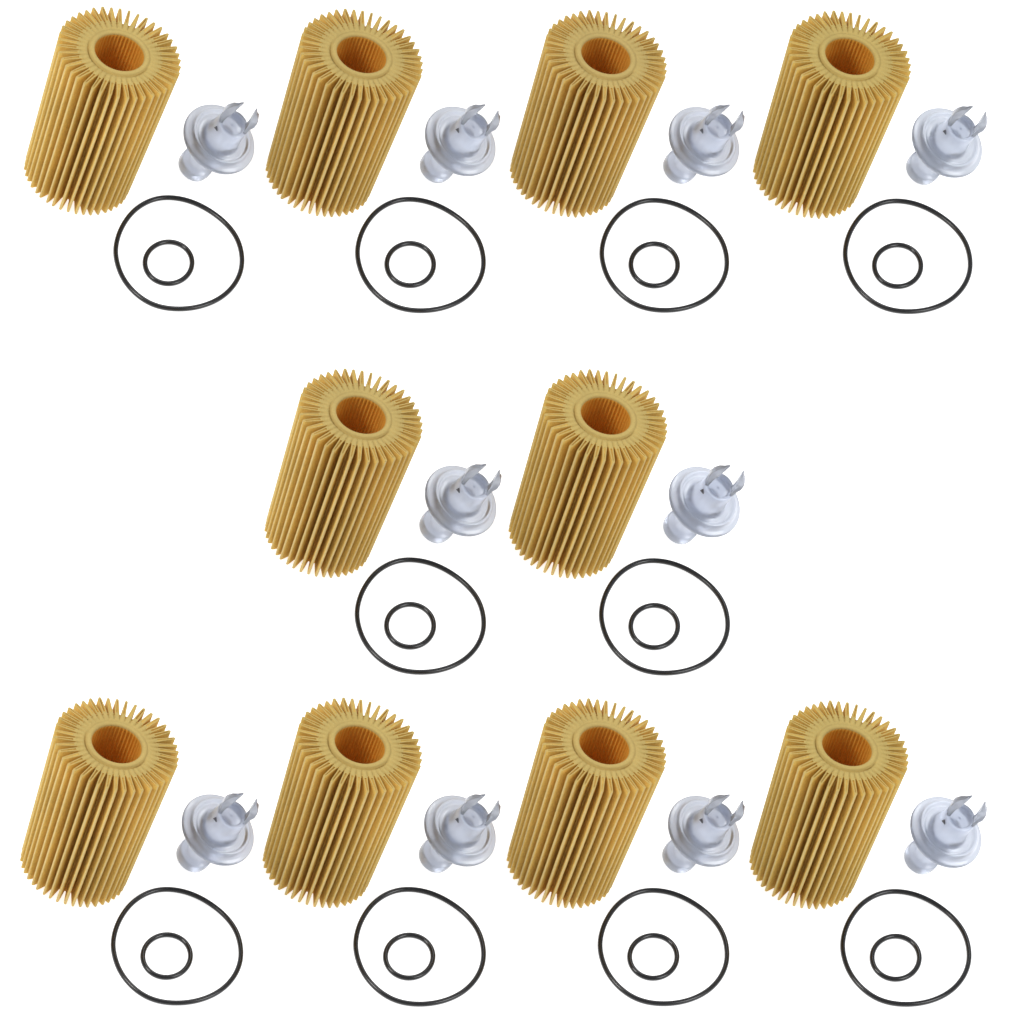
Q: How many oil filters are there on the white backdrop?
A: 10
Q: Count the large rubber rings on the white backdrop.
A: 10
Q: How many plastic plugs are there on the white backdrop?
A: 10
